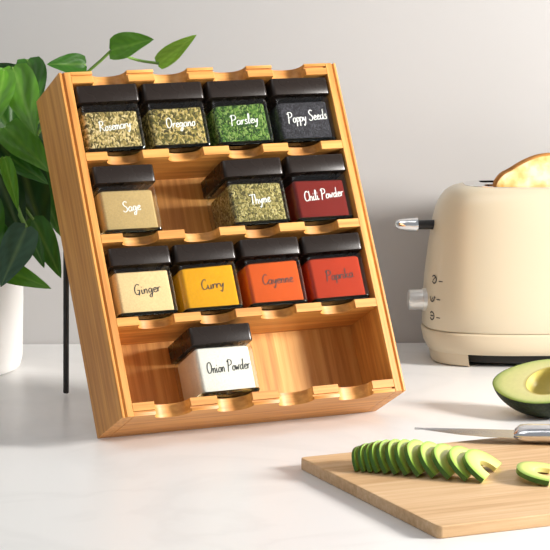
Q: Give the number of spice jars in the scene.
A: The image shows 12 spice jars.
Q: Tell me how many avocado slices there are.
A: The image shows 13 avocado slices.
